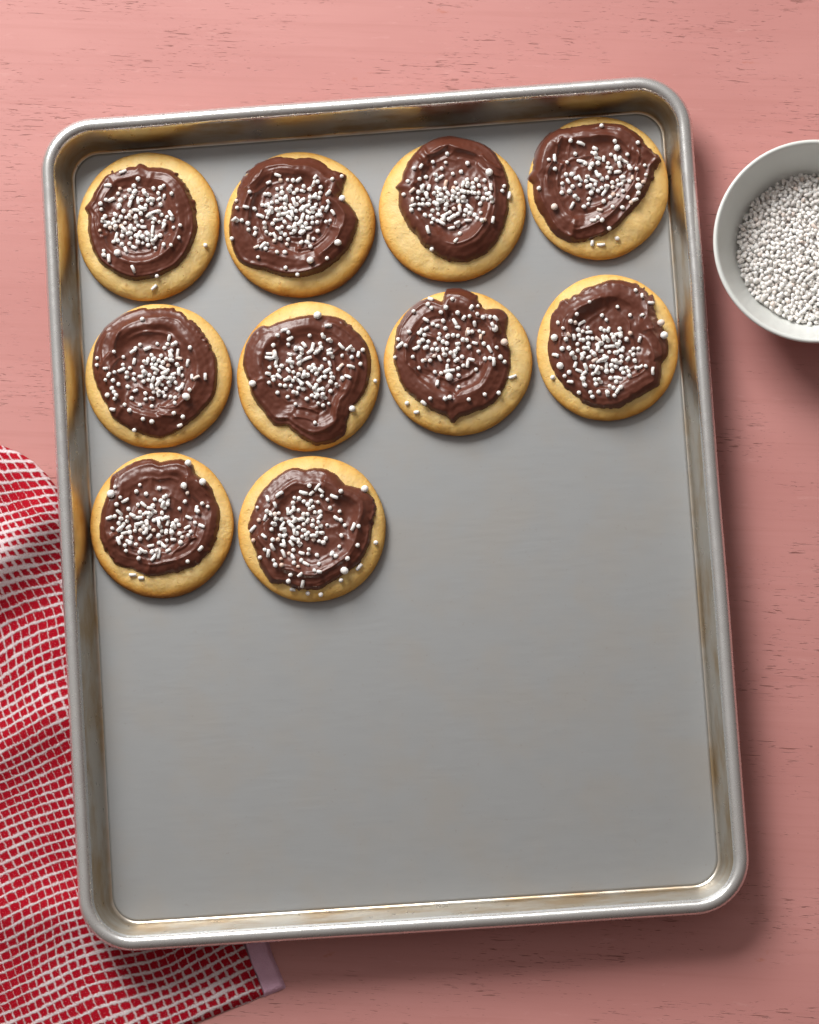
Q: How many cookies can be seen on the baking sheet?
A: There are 10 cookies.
